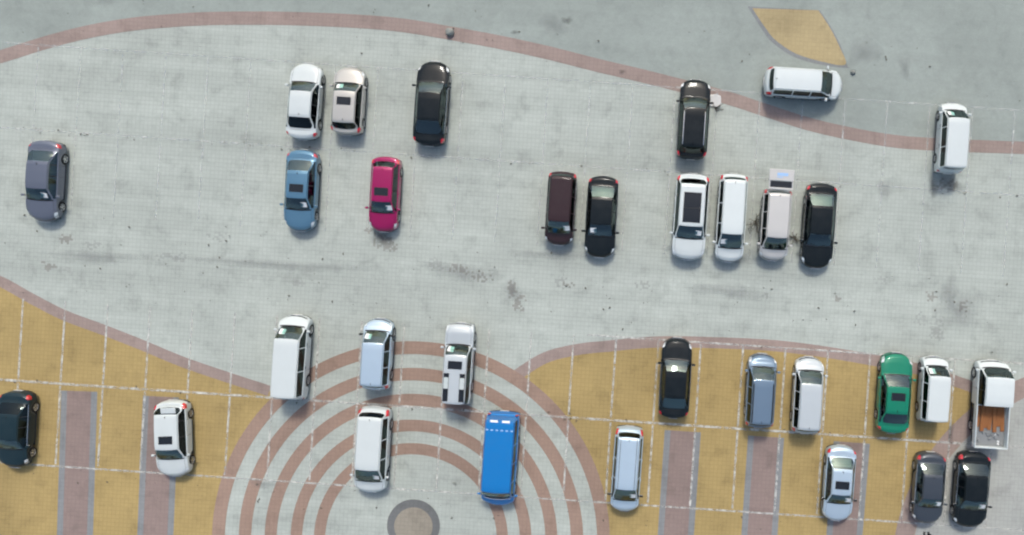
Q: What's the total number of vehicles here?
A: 32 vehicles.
